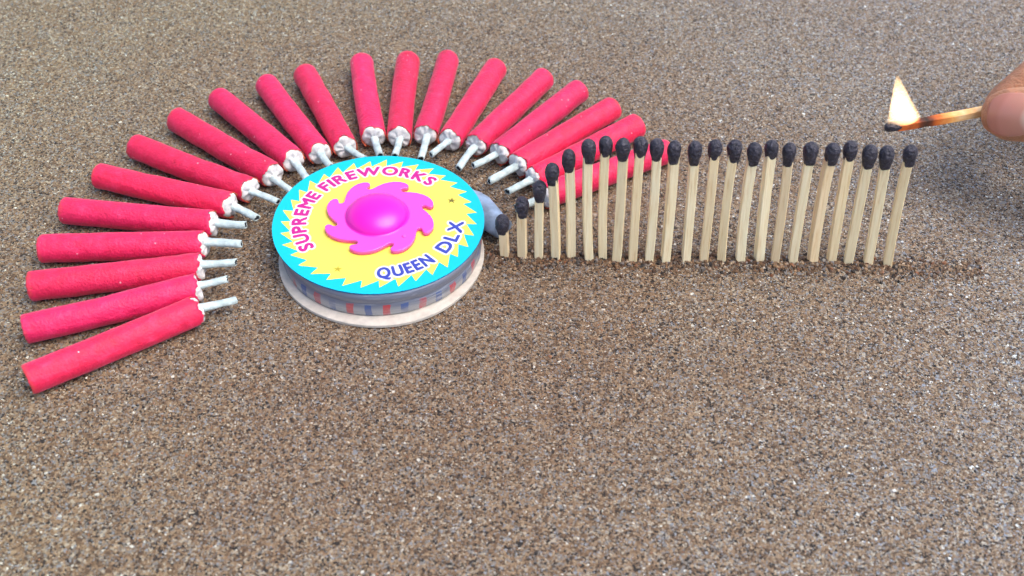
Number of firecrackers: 20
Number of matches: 24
